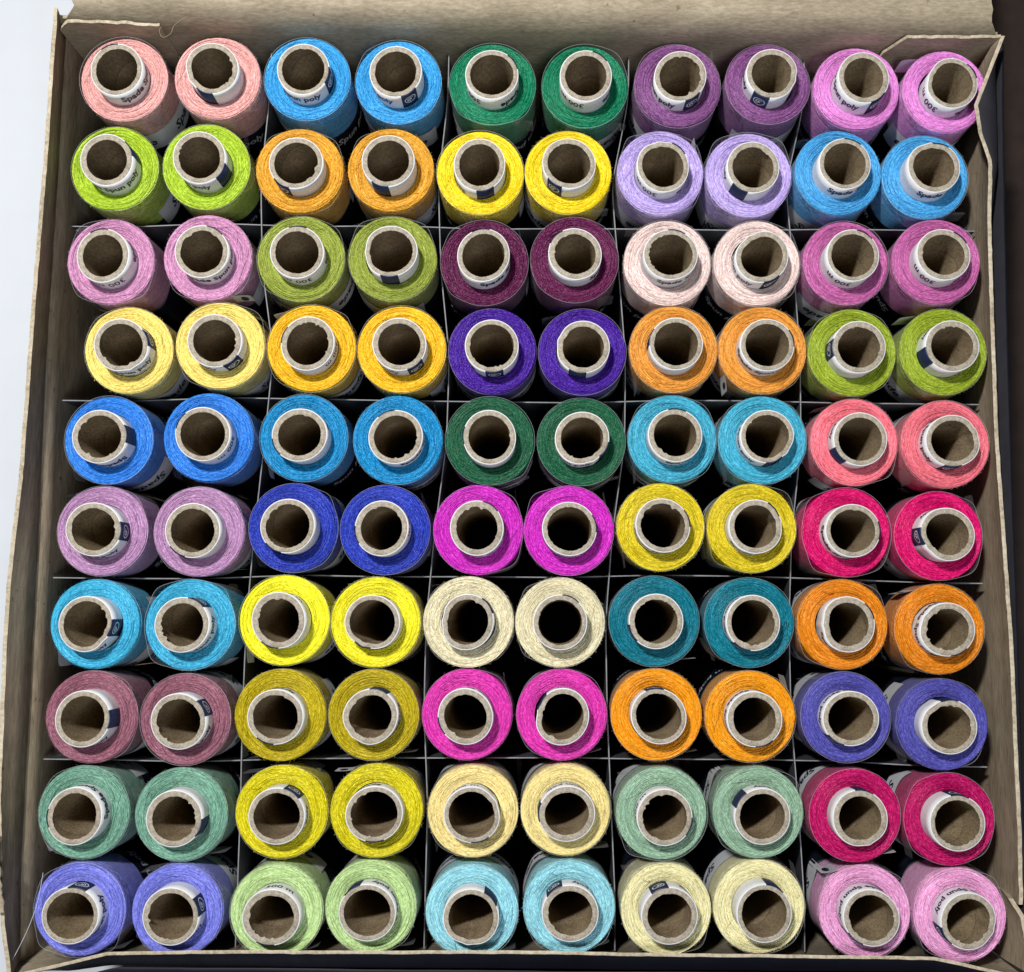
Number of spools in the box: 100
